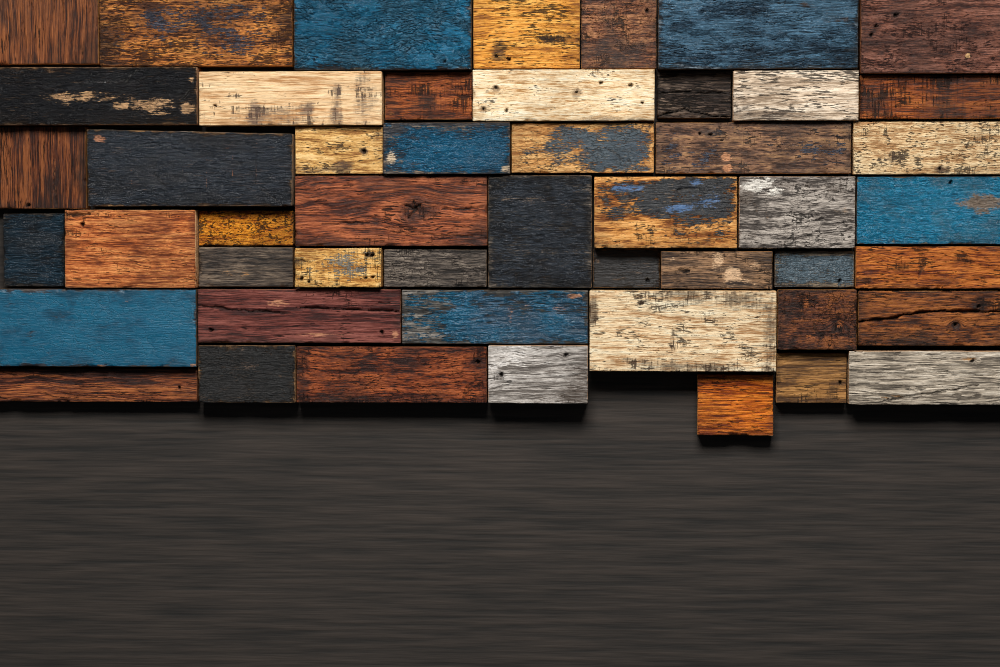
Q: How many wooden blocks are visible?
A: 49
